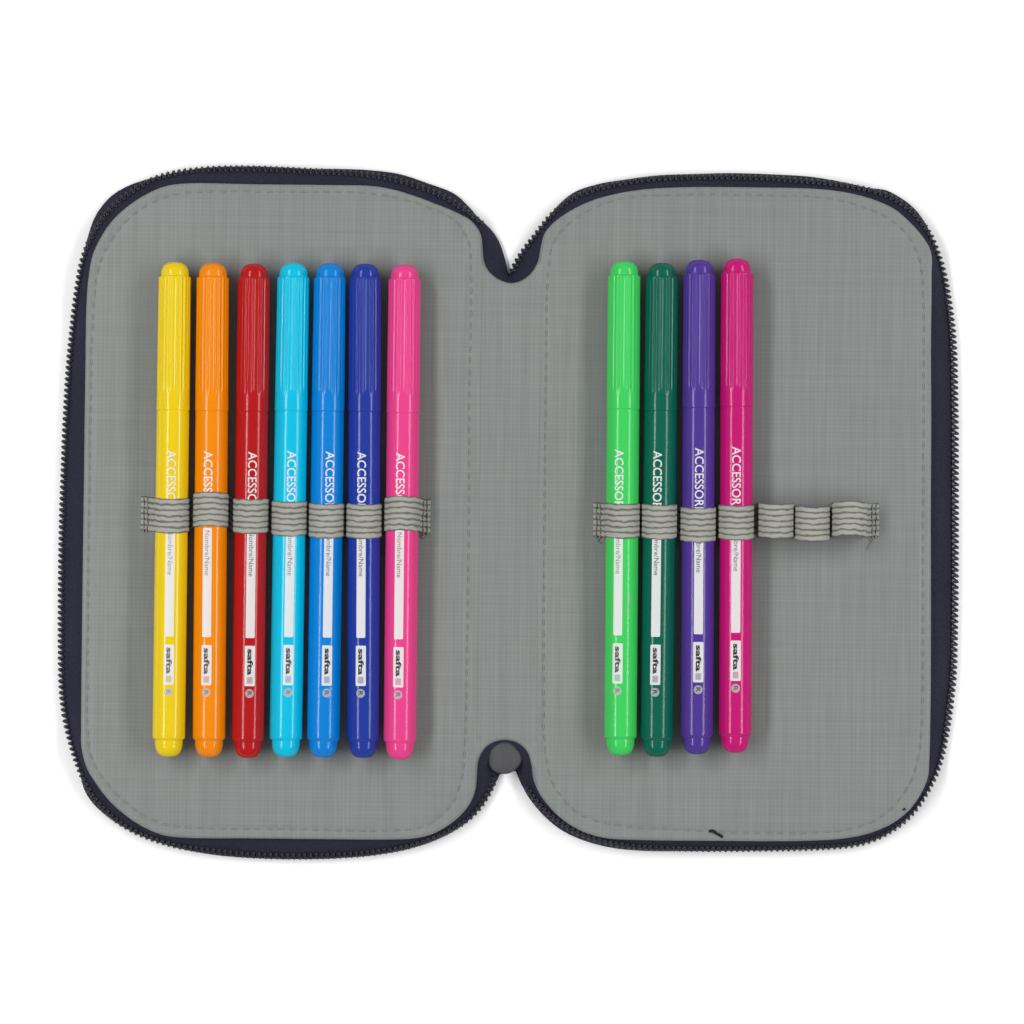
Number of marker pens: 11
